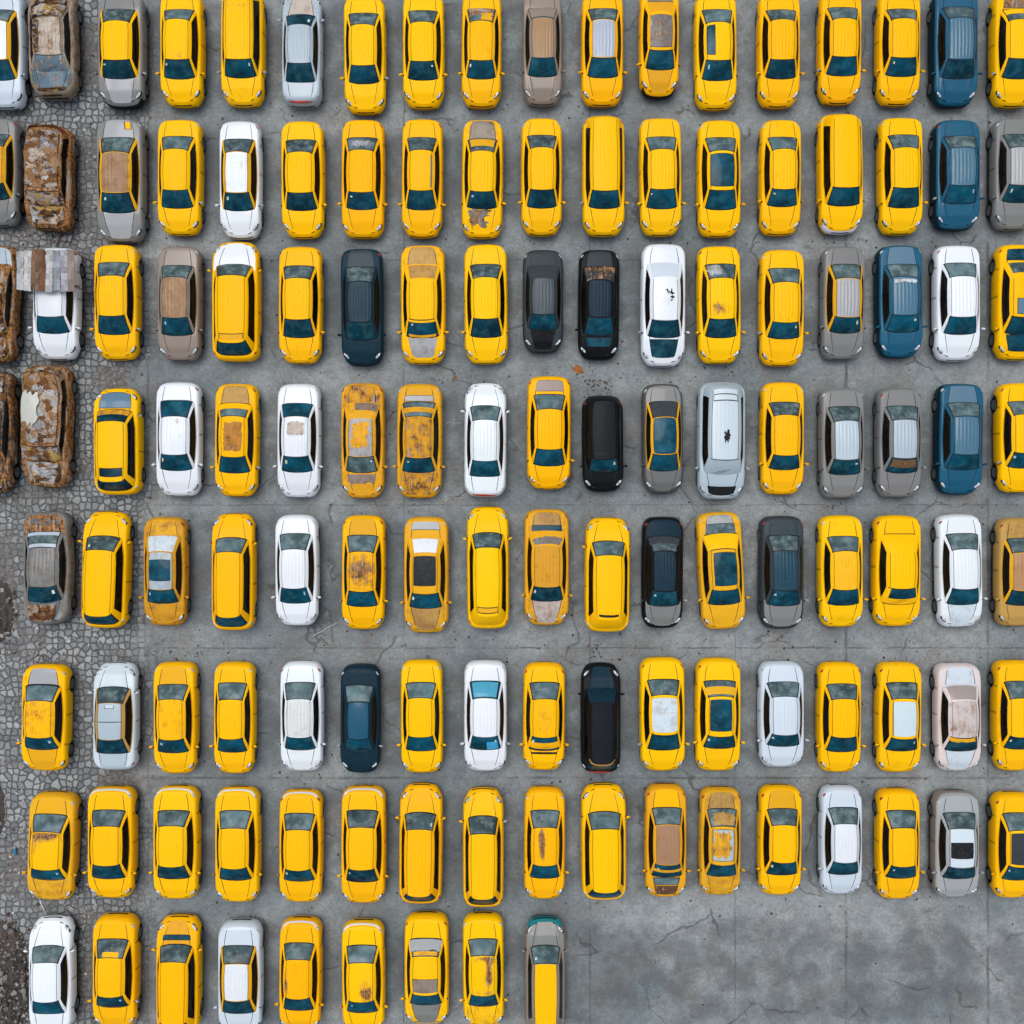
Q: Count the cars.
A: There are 132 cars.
